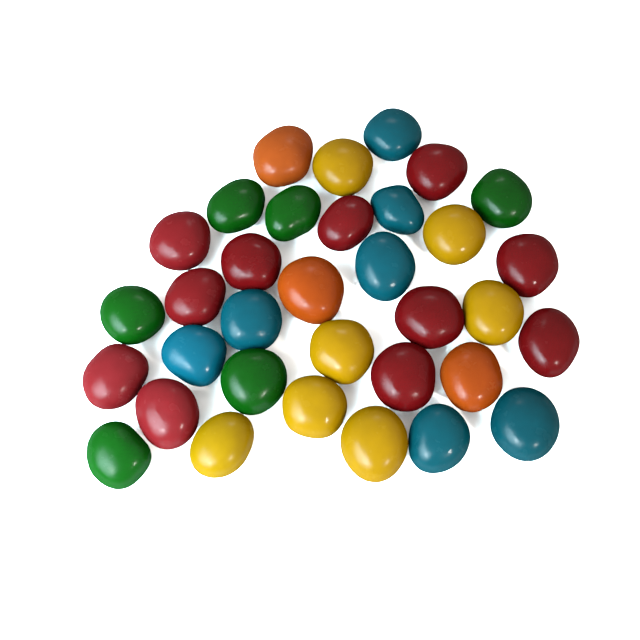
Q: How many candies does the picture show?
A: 34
